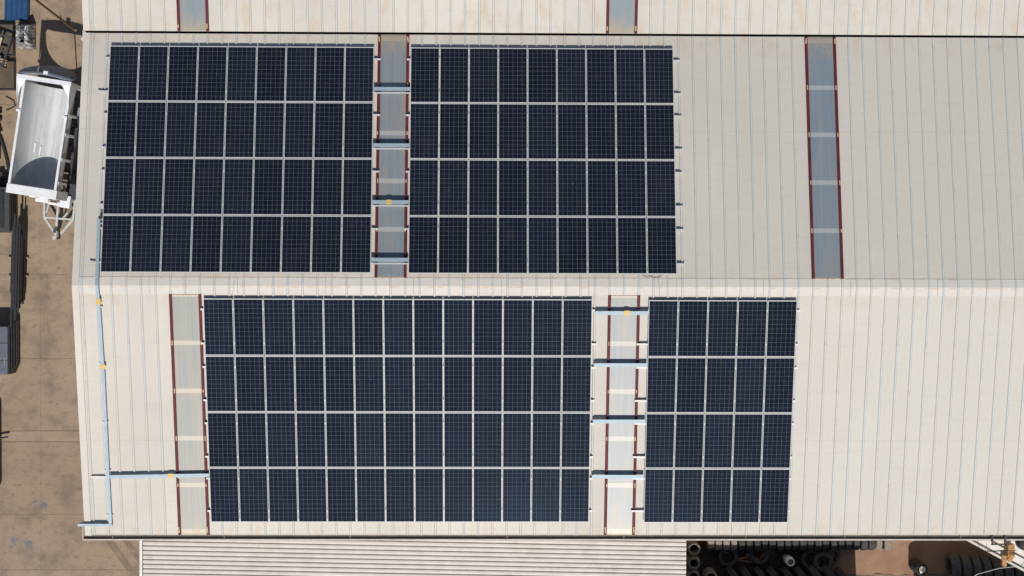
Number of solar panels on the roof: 144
